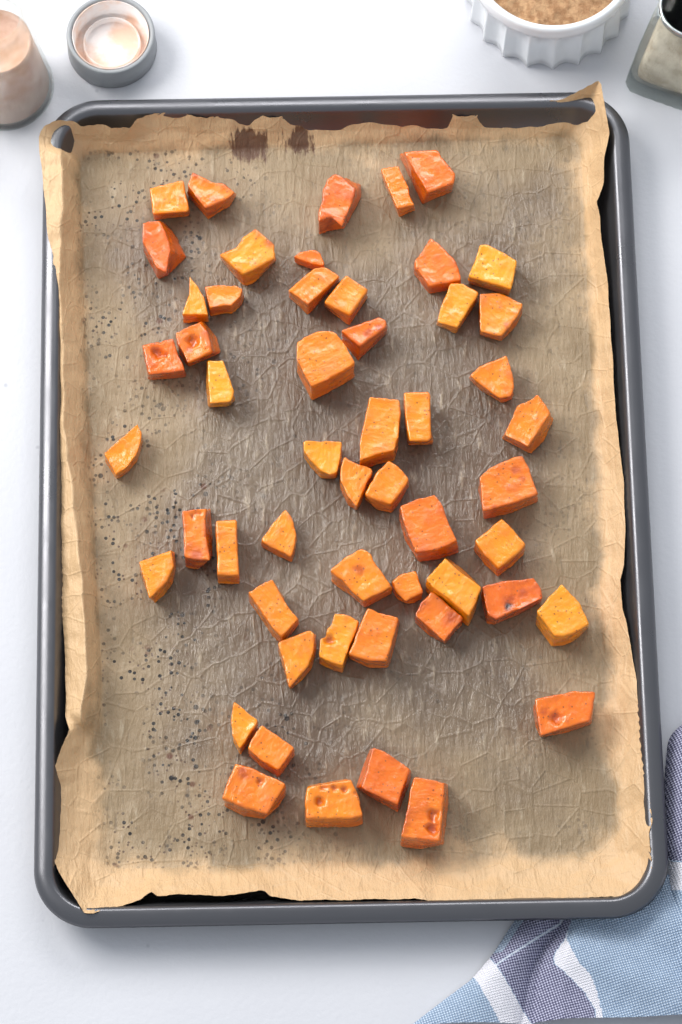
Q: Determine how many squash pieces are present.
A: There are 53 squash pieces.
